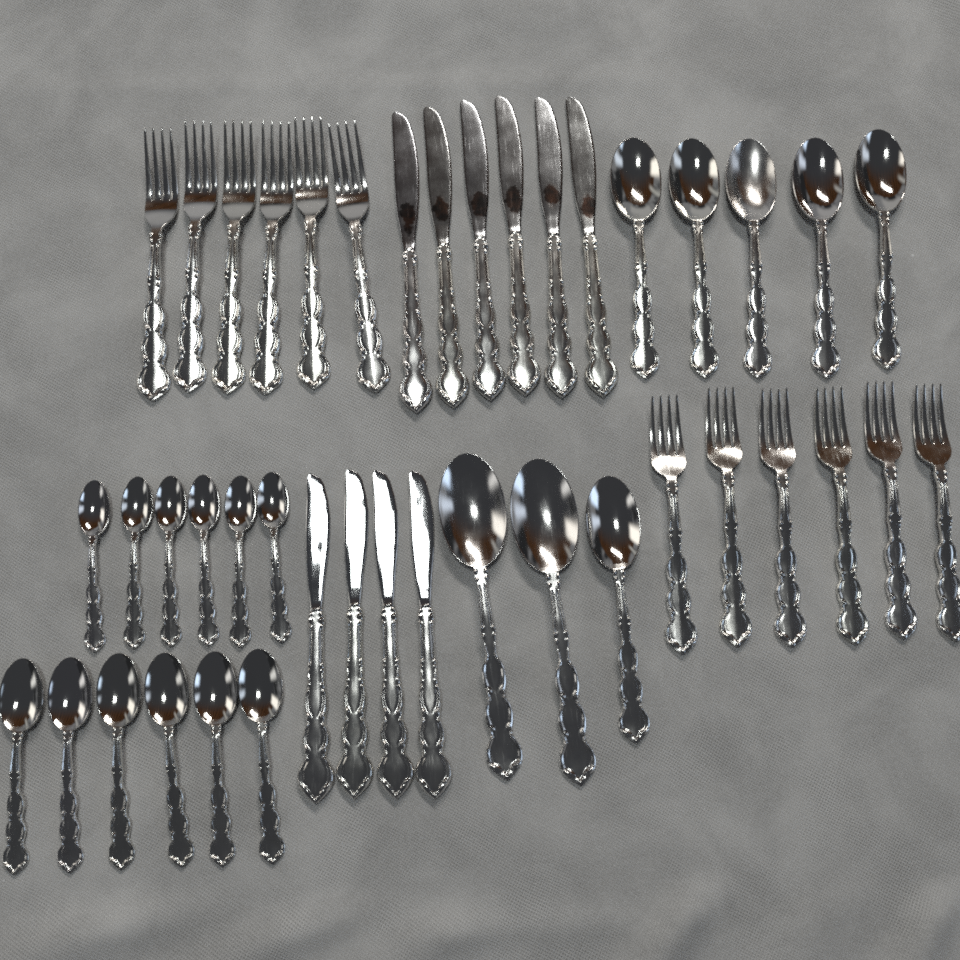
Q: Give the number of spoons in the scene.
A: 20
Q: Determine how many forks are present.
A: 12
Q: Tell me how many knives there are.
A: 10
